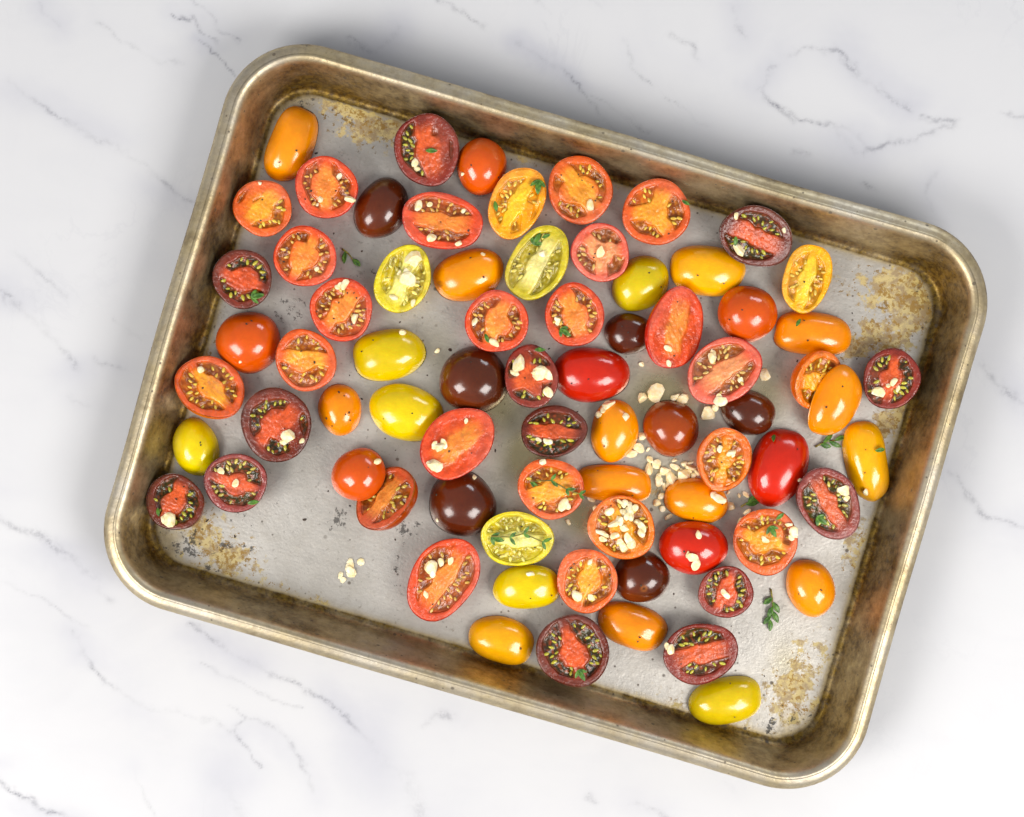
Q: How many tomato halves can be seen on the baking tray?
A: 74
